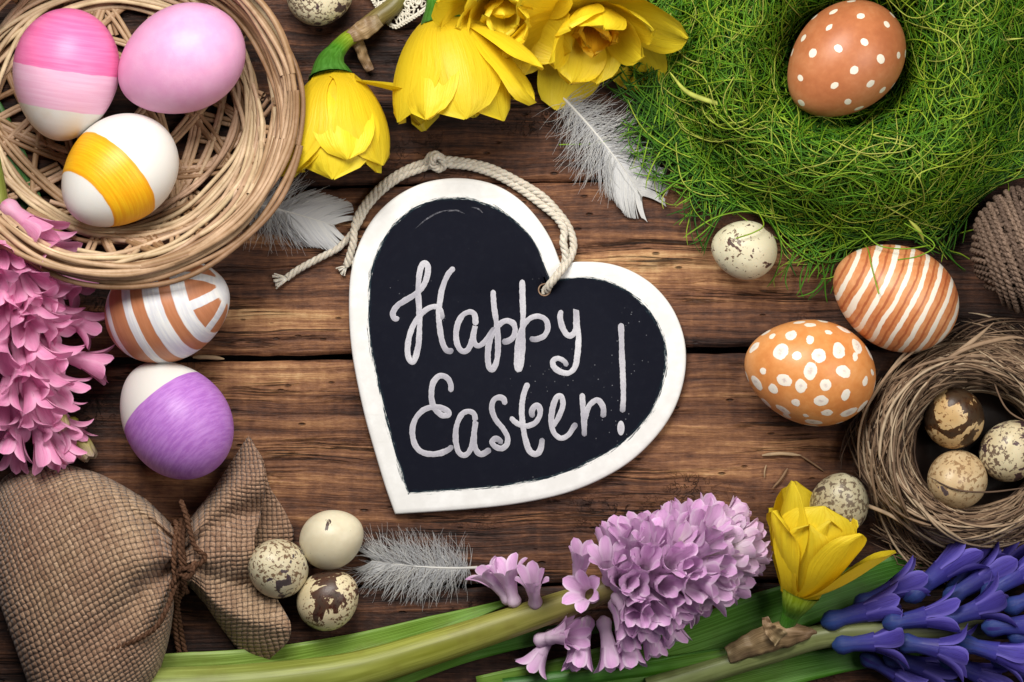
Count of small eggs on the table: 9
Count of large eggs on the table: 8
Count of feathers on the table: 3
